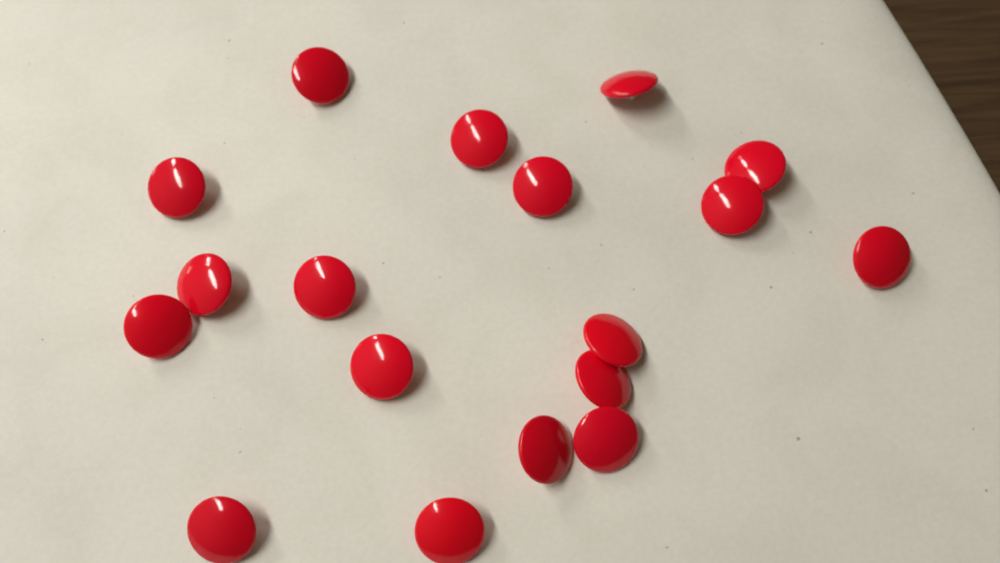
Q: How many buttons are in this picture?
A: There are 18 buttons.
